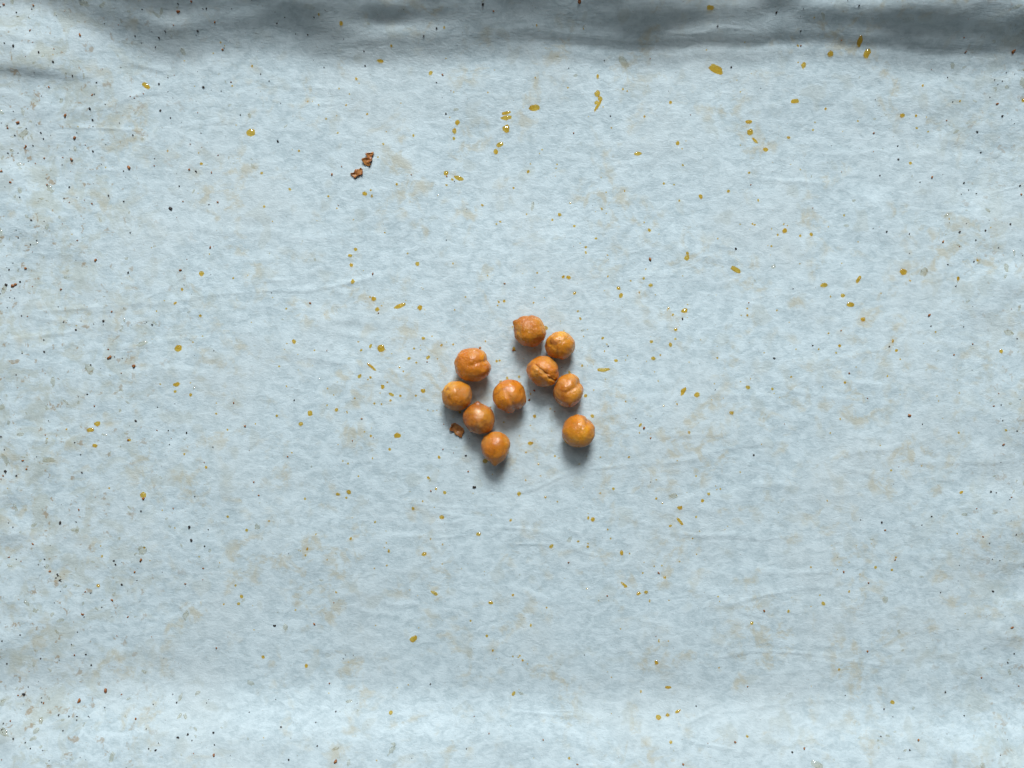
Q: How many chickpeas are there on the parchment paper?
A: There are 10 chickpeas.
